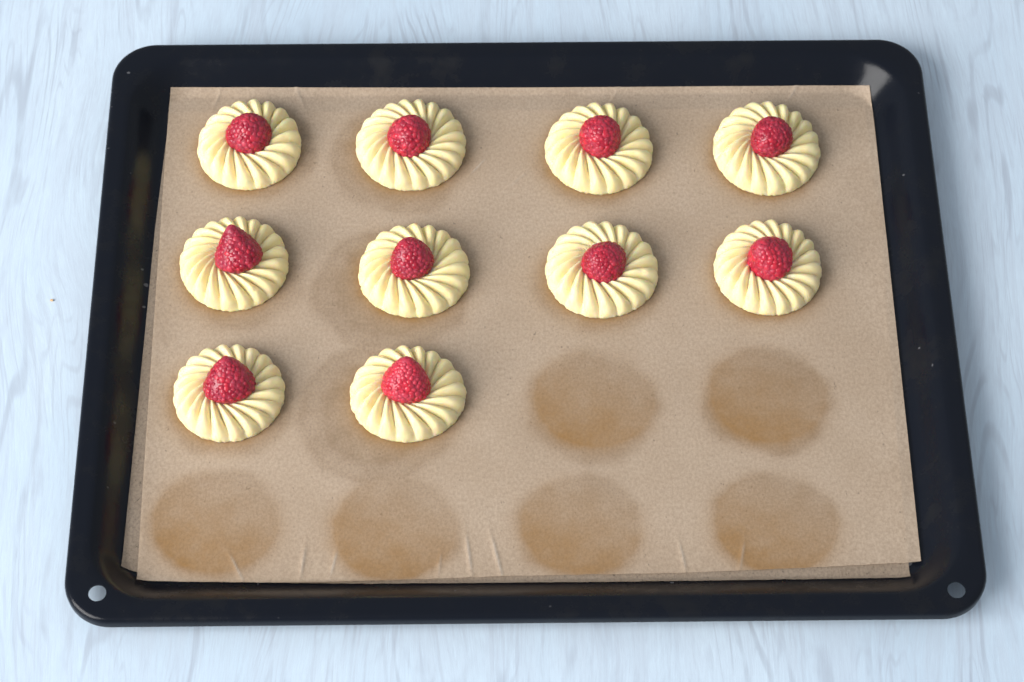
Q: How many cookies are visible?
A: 10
